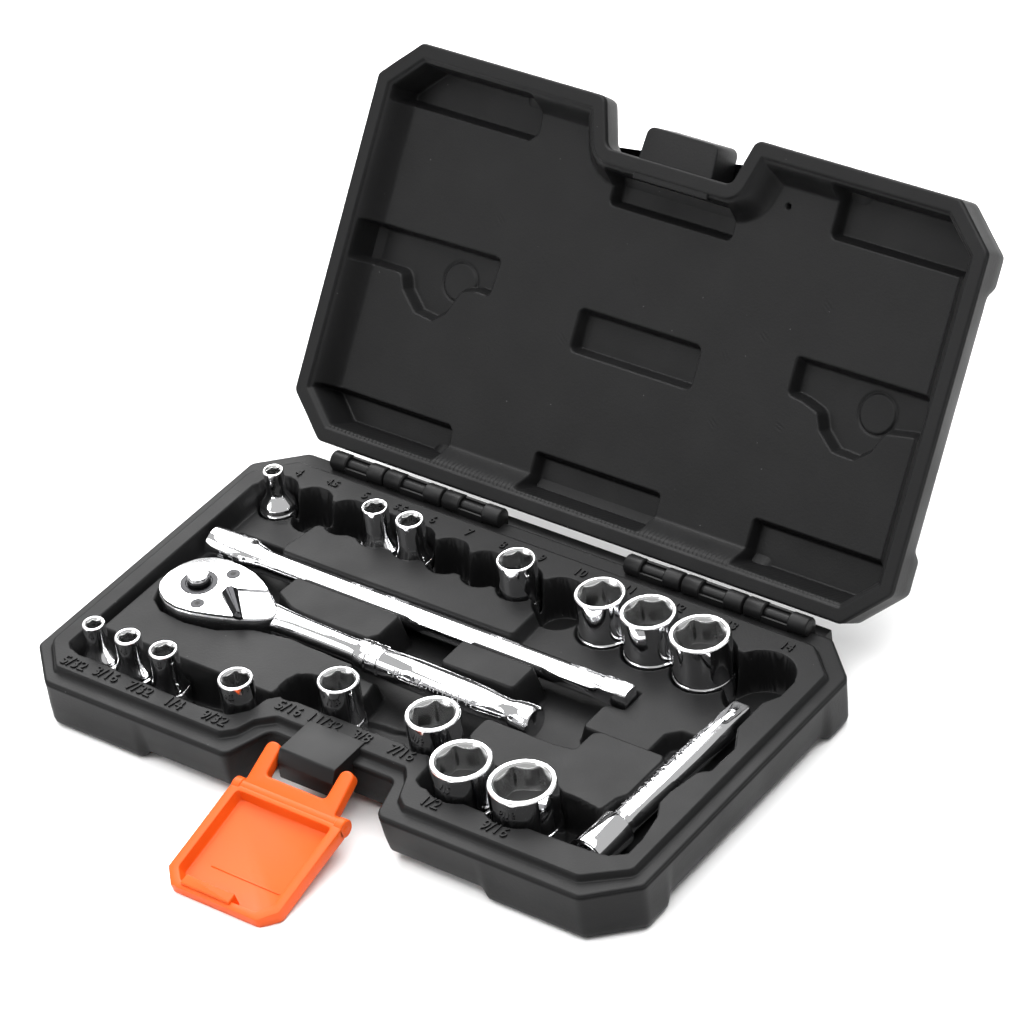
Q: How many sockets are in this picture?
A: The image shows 15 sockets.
